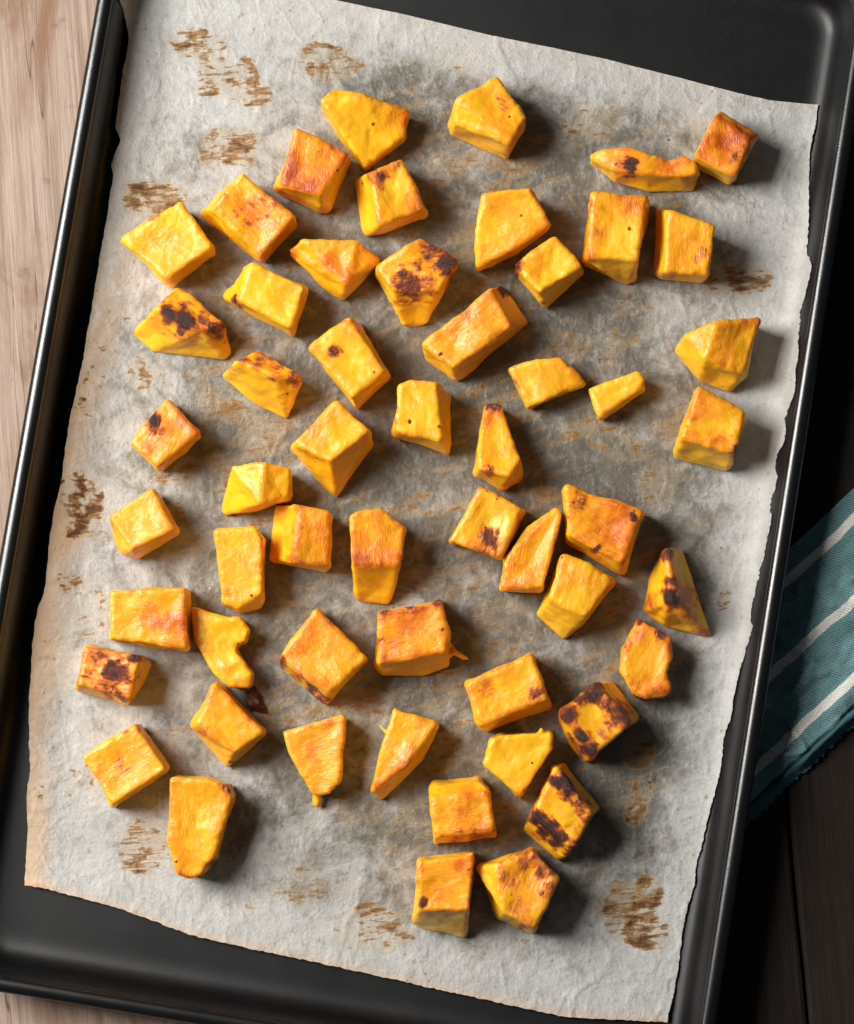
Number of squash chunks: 55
